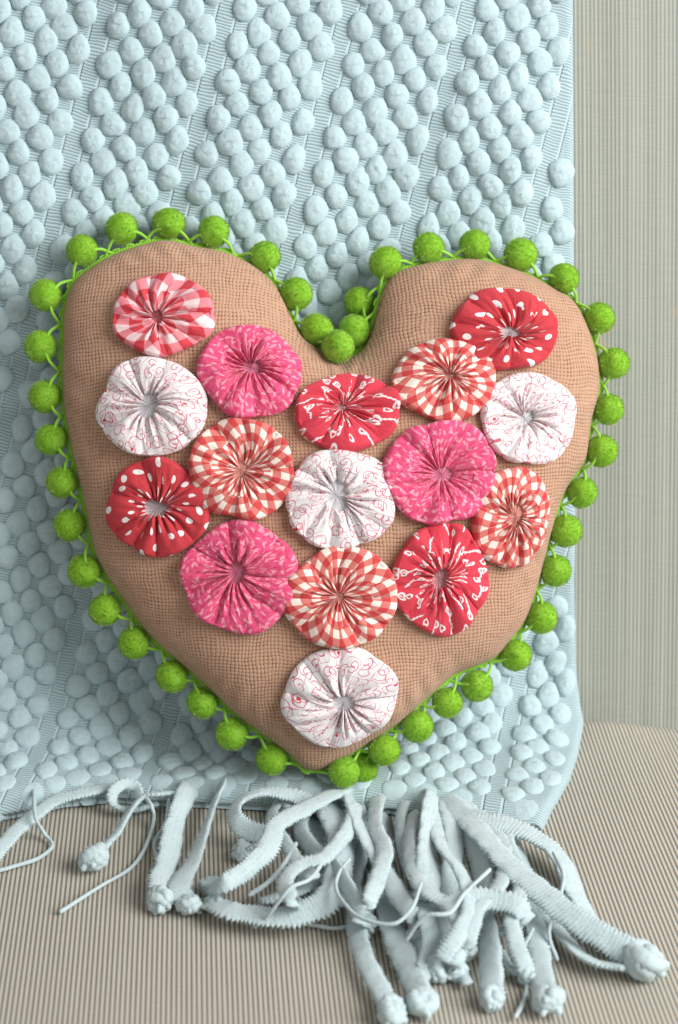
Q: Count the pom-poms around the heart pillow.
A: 43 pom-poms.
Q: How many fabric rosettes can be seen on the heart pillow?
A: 16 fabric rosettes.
